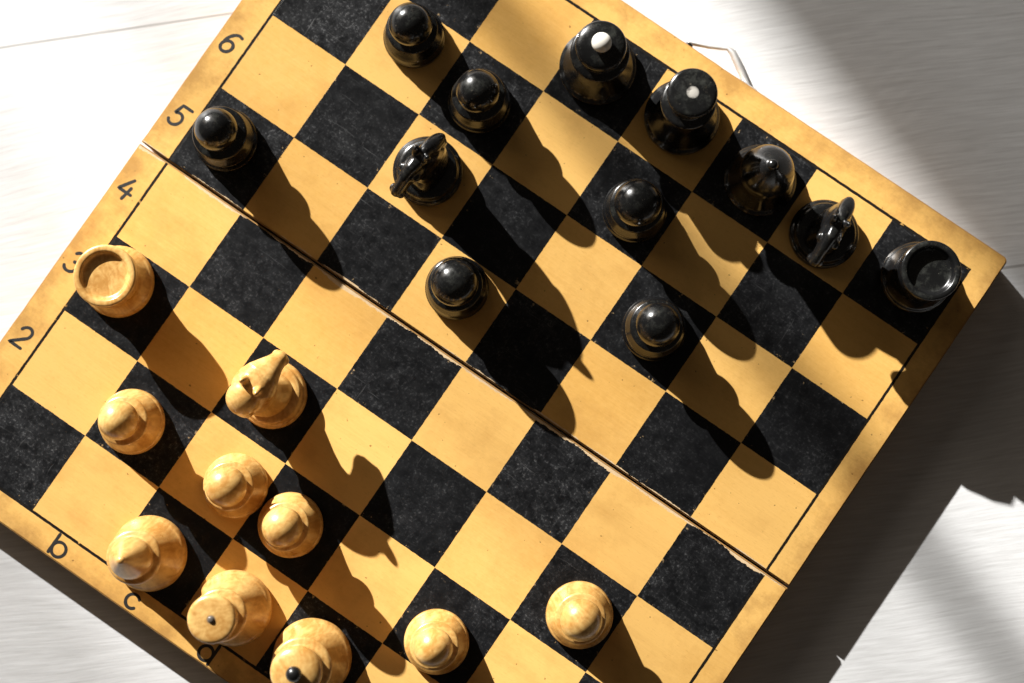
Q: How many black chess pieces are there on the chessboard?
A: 12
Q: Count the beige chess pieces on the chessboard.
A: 10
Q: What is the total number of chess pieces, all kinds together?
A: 22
